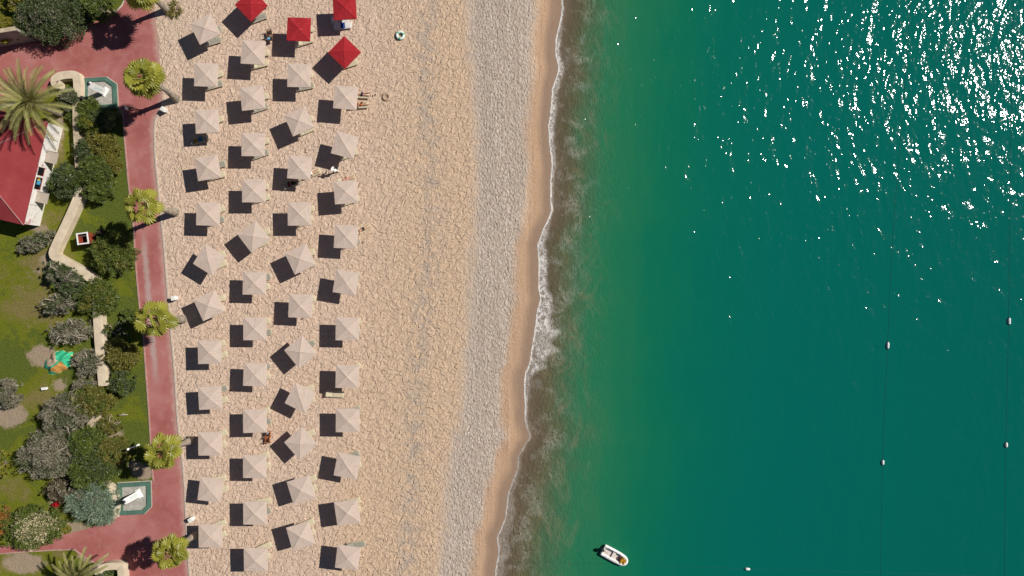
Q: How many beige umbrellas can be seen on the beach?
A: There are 46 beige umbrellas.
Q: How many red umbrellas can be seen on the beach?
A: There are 4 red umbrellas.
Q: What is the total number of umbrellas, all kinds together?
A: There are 50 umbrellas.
